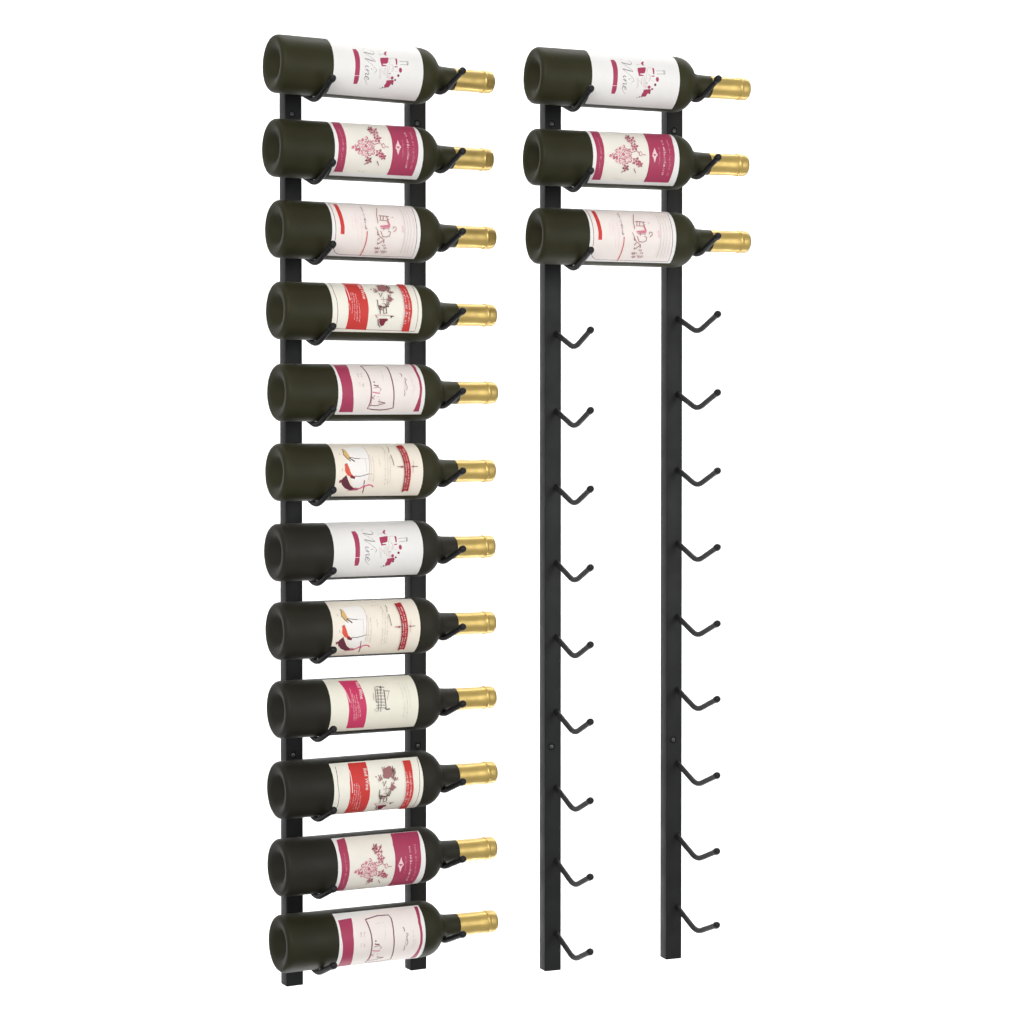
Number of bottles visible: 15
